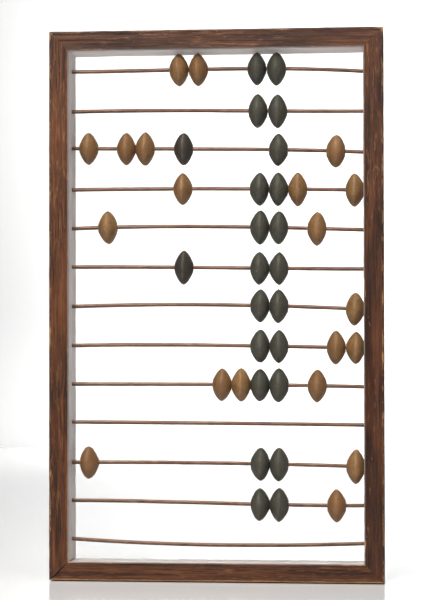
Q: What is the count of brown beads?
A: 20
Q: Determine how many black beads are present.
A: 23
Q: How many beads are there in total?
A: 43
